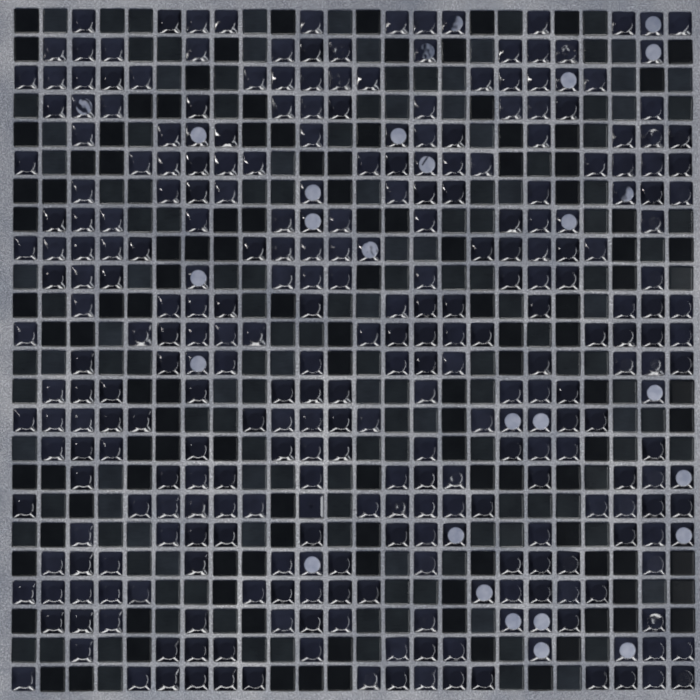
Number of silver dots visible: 28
